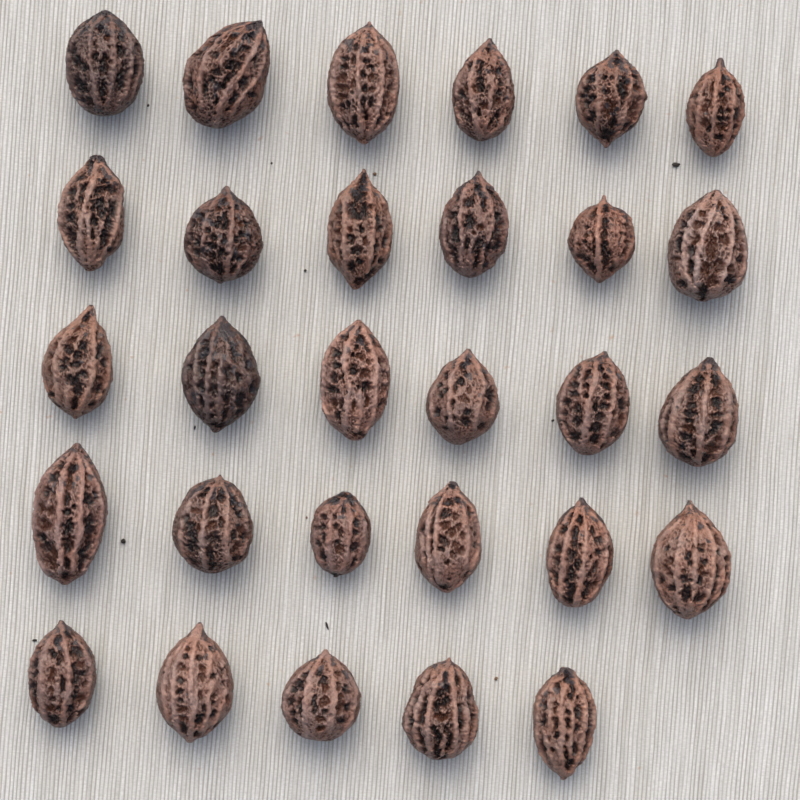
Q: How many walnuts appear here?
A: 29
